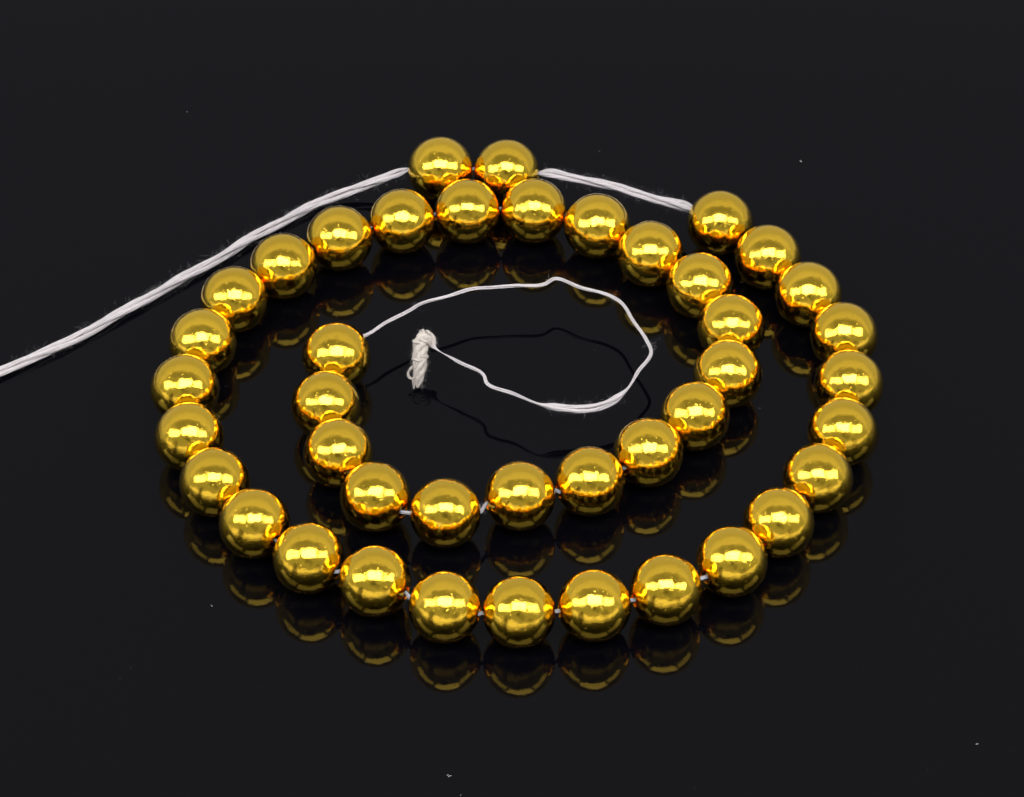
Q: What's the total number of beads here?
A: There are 42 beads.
